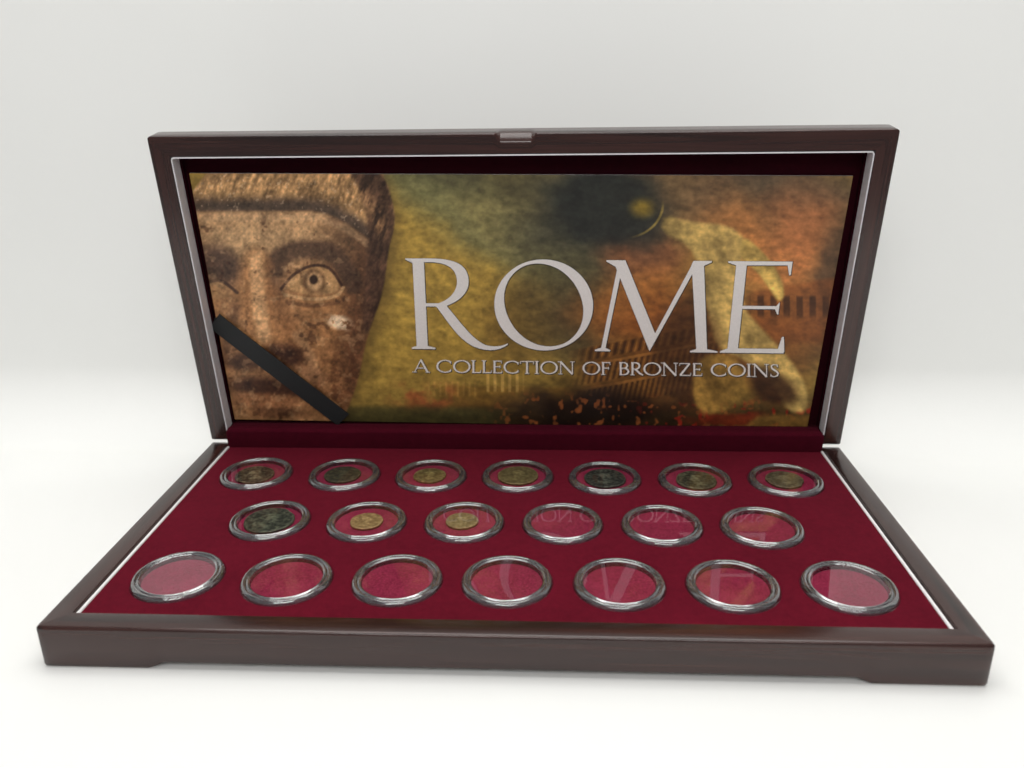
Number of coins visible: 10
